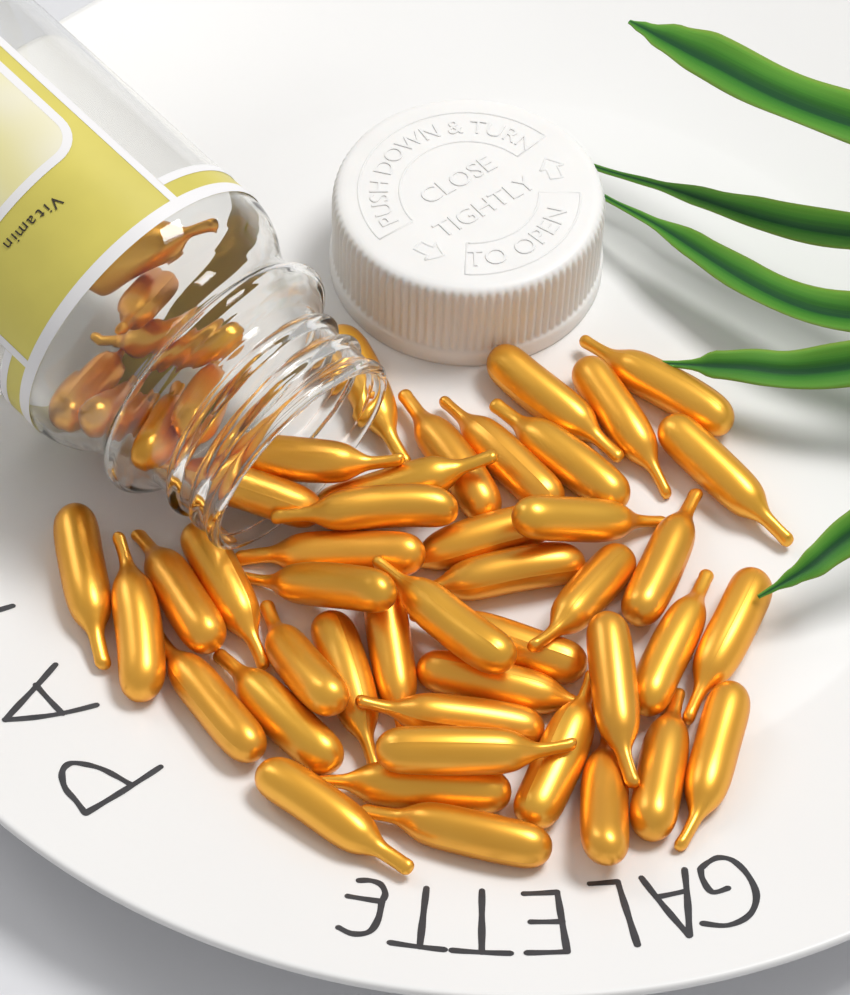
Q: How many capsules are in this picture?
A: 50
